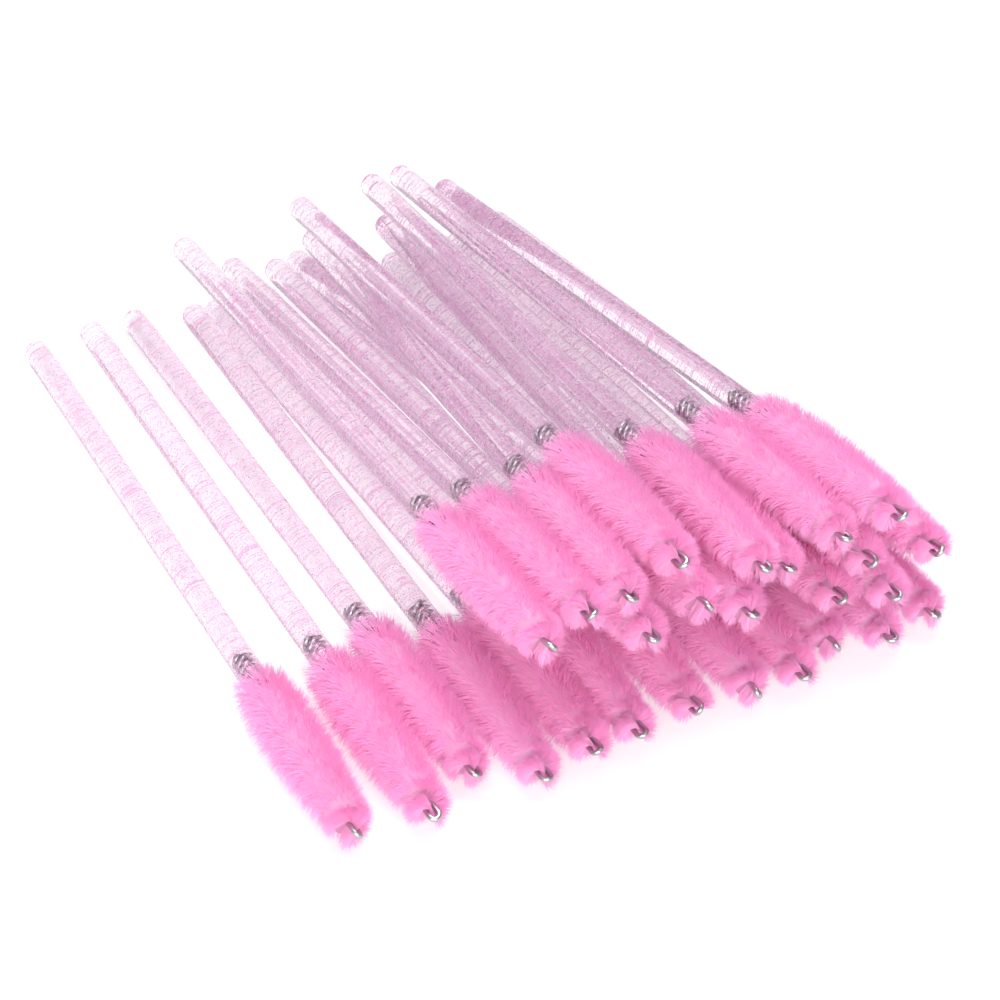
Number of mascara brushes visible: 27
